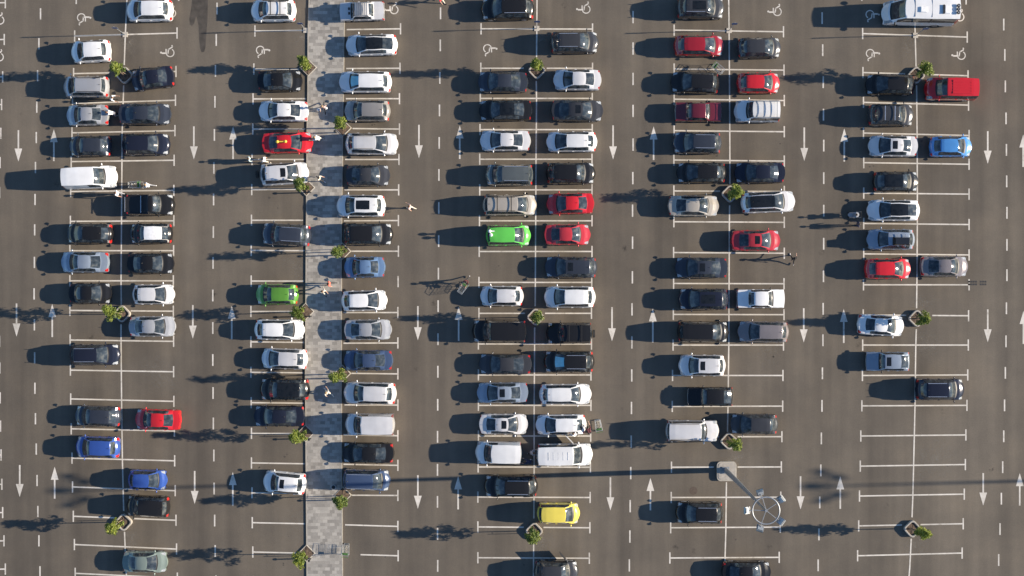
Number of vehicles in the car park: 120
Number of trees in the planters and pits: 20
